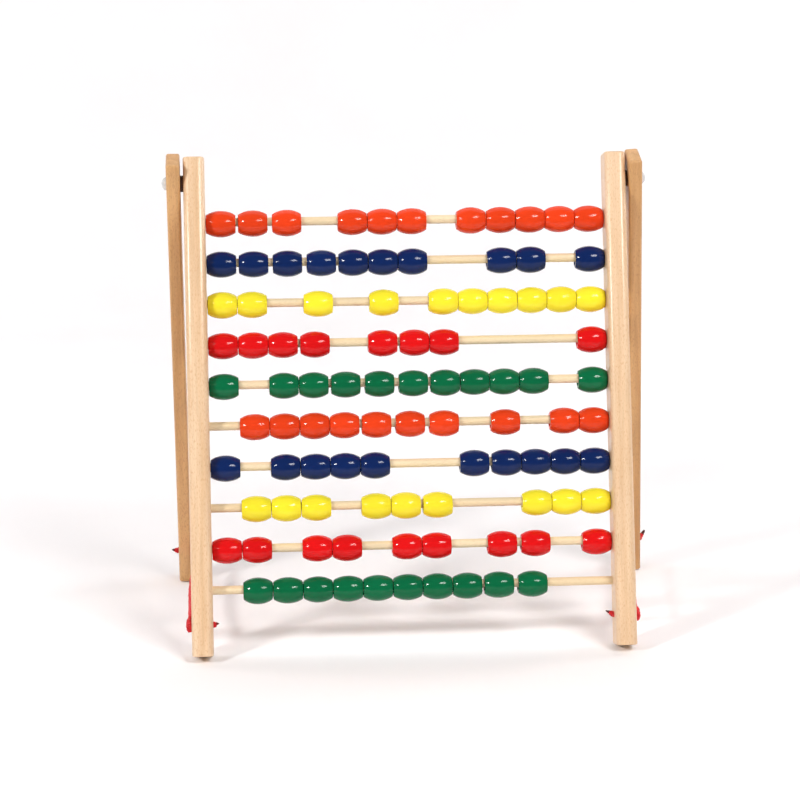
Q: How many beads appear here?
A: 98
